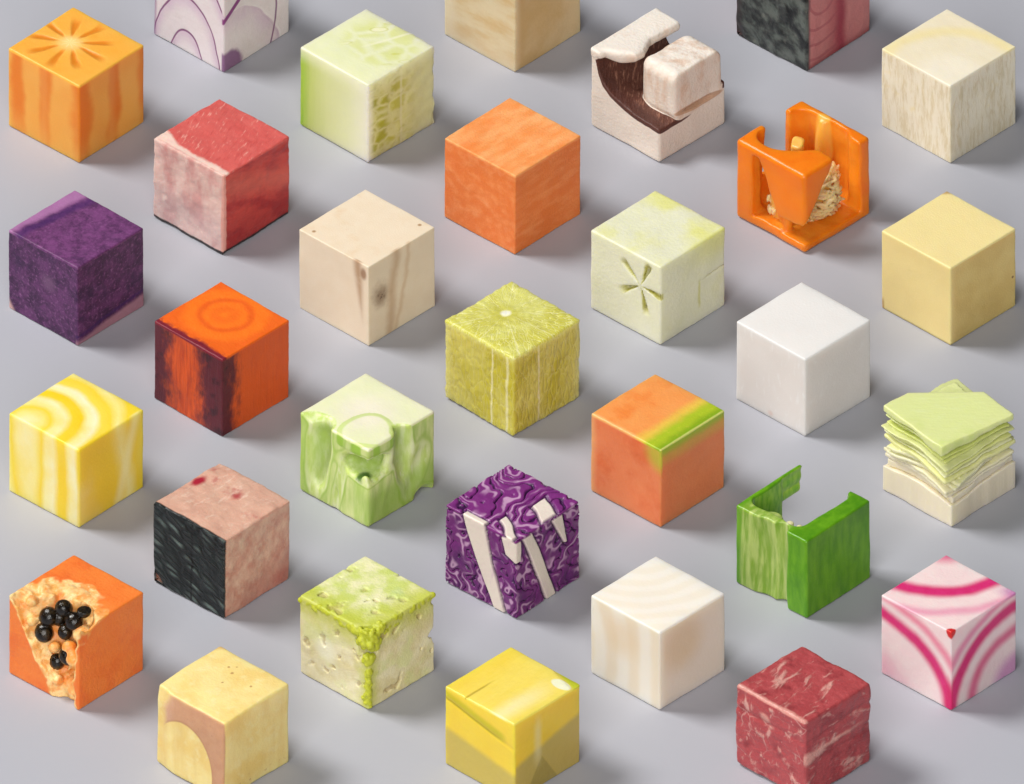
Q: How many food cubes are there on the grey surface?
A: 31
